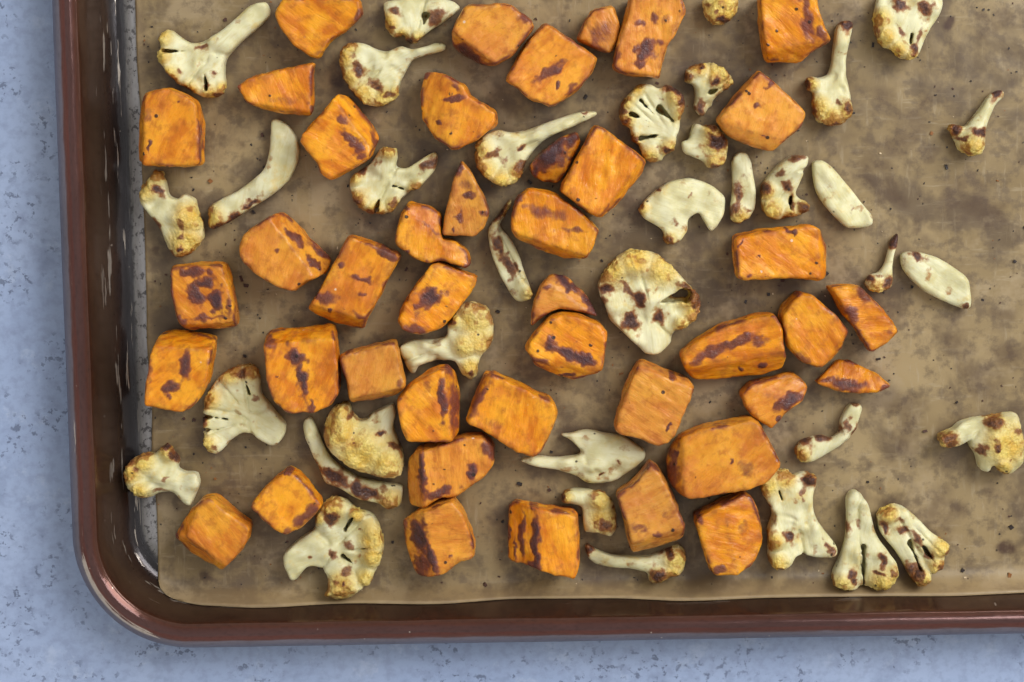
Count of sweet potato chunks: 42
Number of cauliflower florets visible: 36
